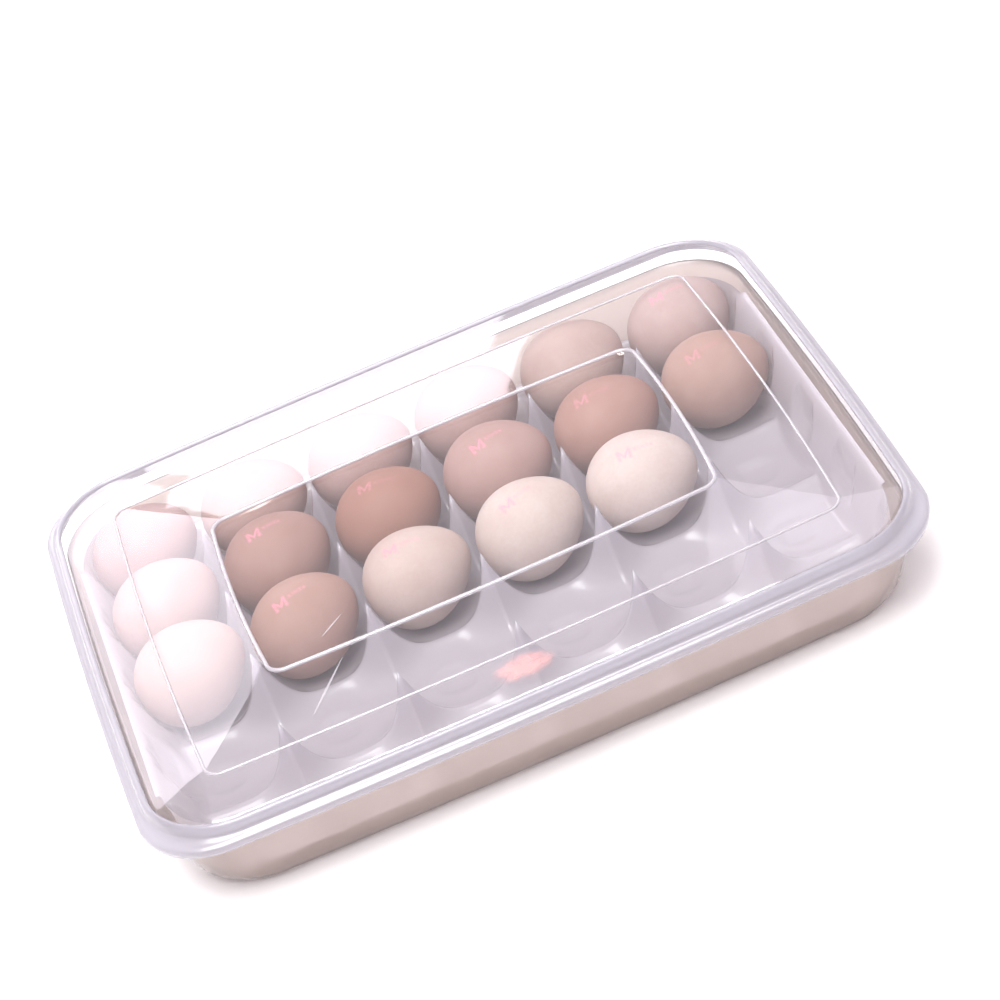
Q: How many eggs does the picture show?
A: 17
